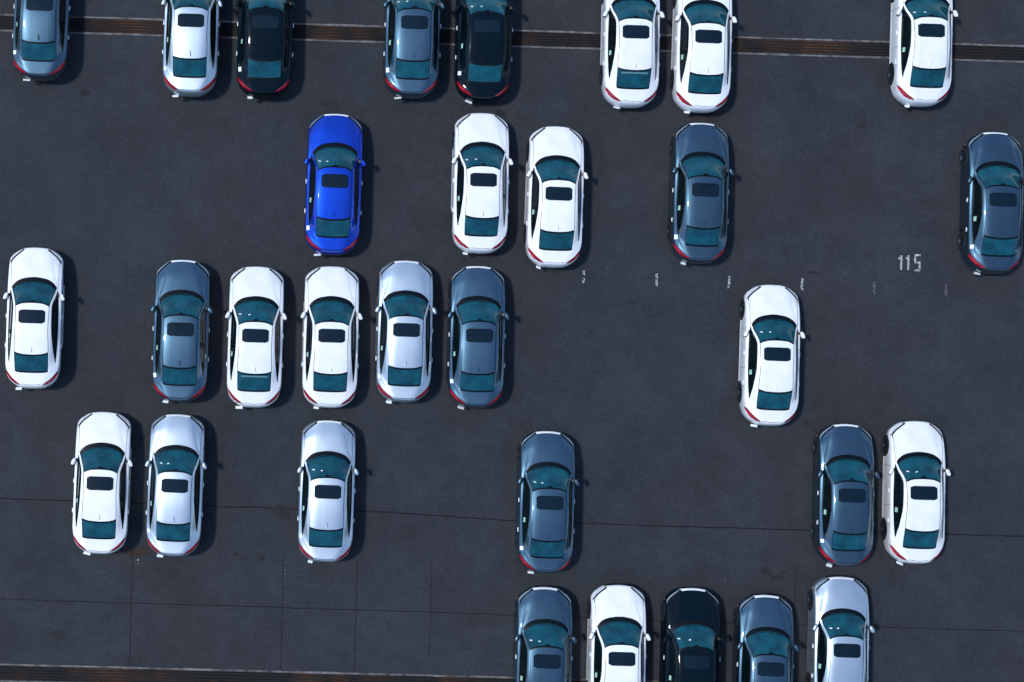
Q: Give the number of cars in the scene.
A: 31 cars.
